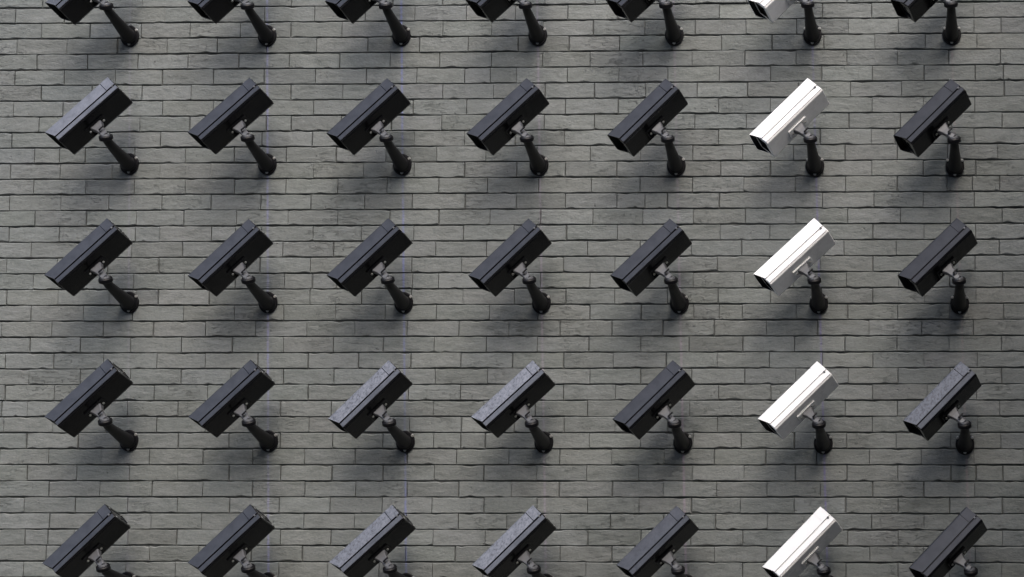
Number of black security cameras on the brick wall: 30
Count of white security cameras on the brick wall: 5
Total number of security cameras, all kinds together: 35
